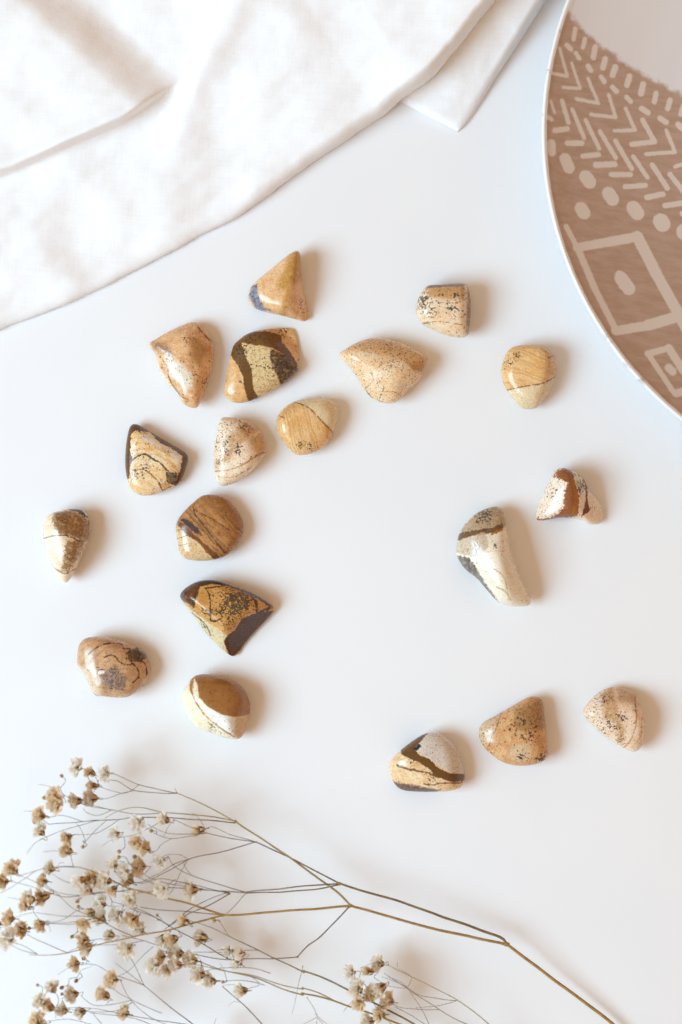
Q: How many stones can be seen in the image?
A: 19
